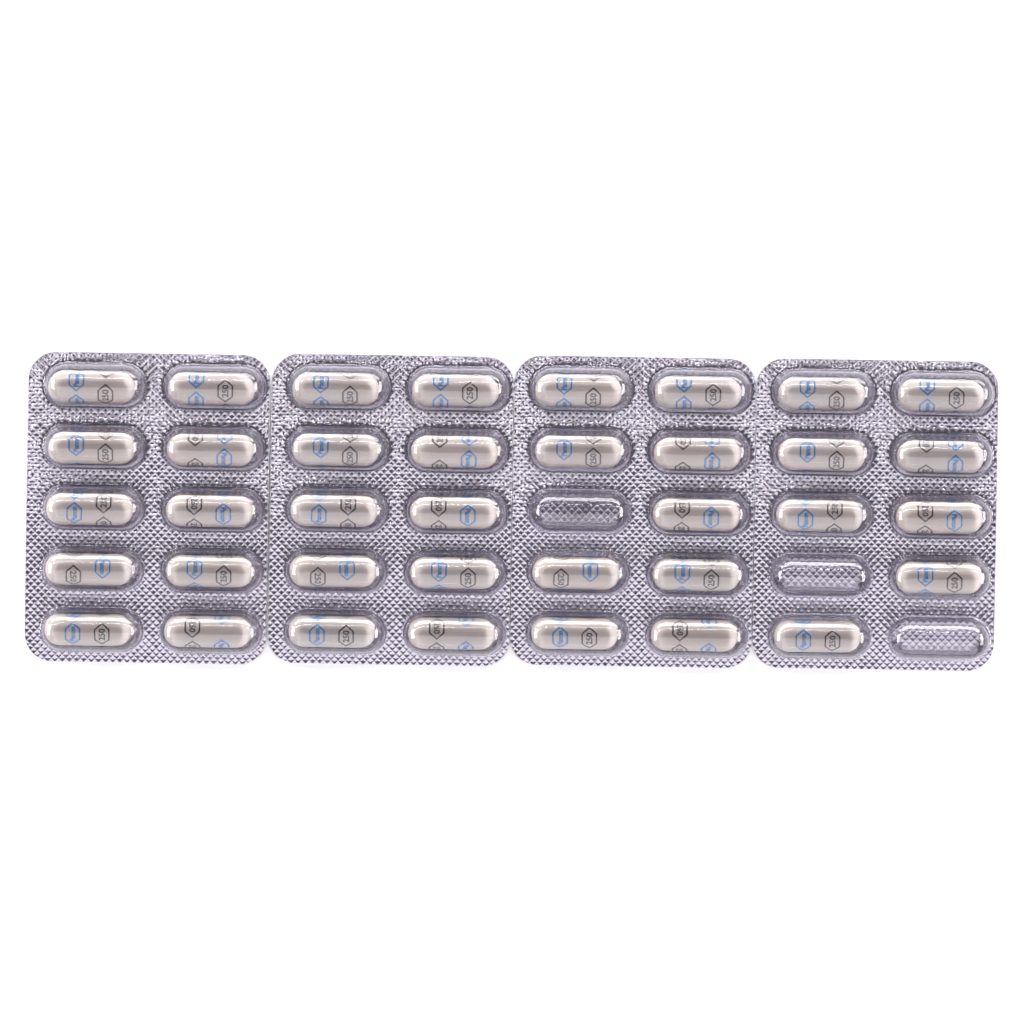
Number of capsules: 37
